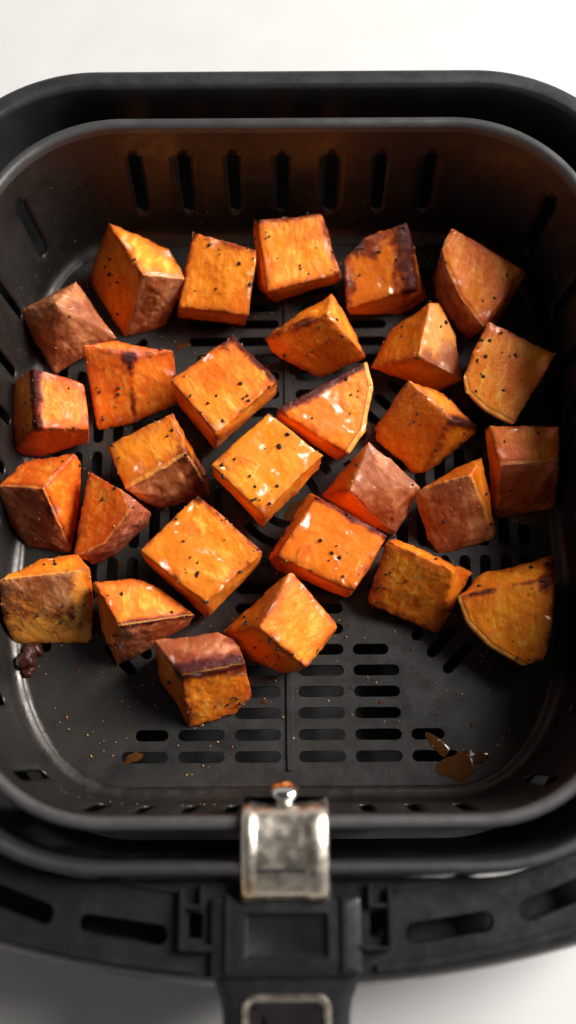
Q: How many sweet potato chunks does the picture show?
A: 29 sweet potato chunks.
